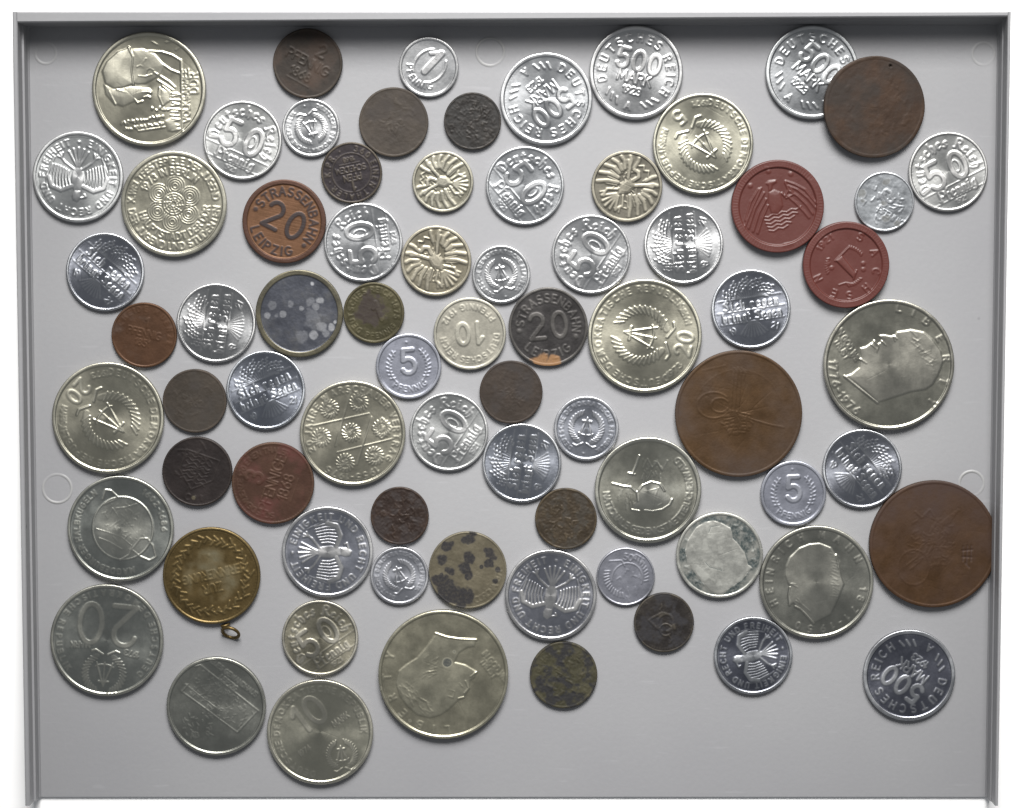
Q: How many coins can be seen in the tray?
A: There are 73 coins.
